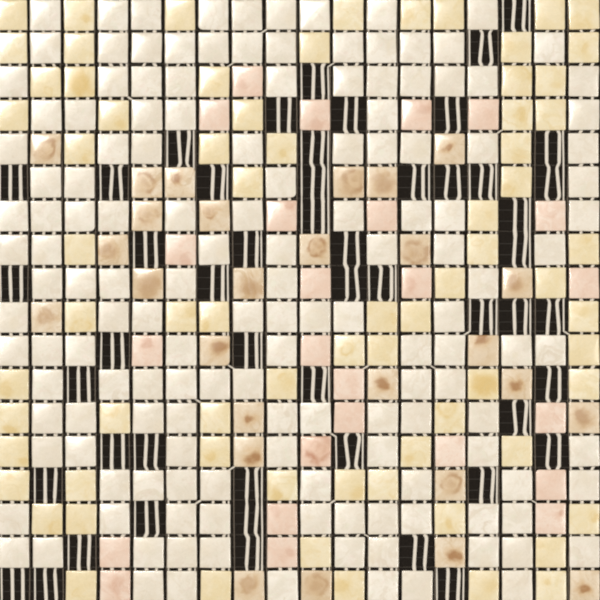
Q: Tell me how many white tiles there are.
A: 149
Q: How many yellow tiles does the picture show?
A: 72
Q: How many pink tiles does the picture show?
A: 25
